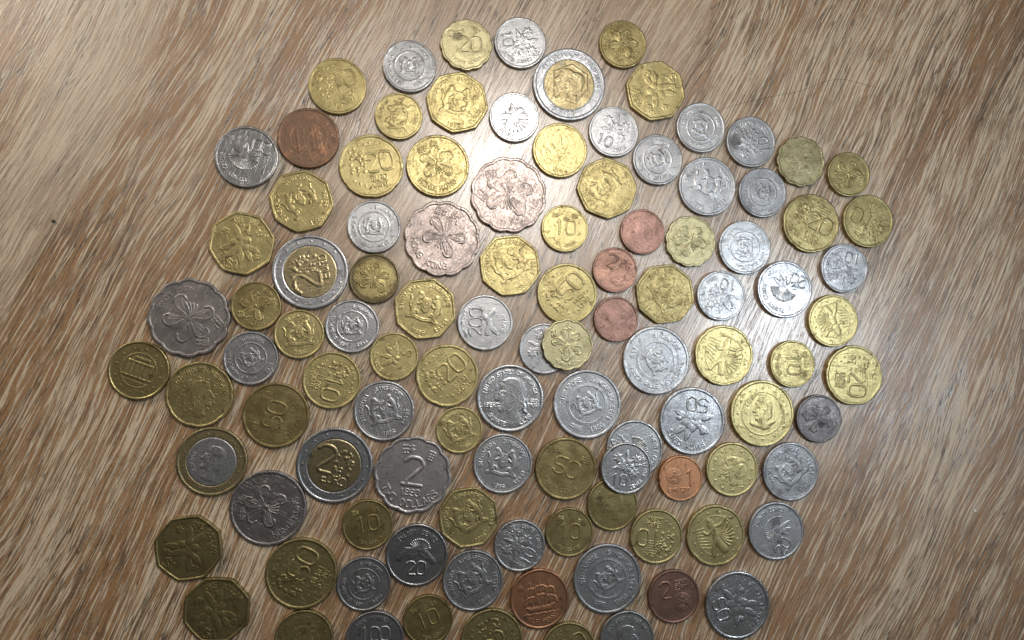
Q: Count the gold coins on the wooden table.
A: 53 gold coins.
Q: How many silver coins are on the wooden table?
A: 43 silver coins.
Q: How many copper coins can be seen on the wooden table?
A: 7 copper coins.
